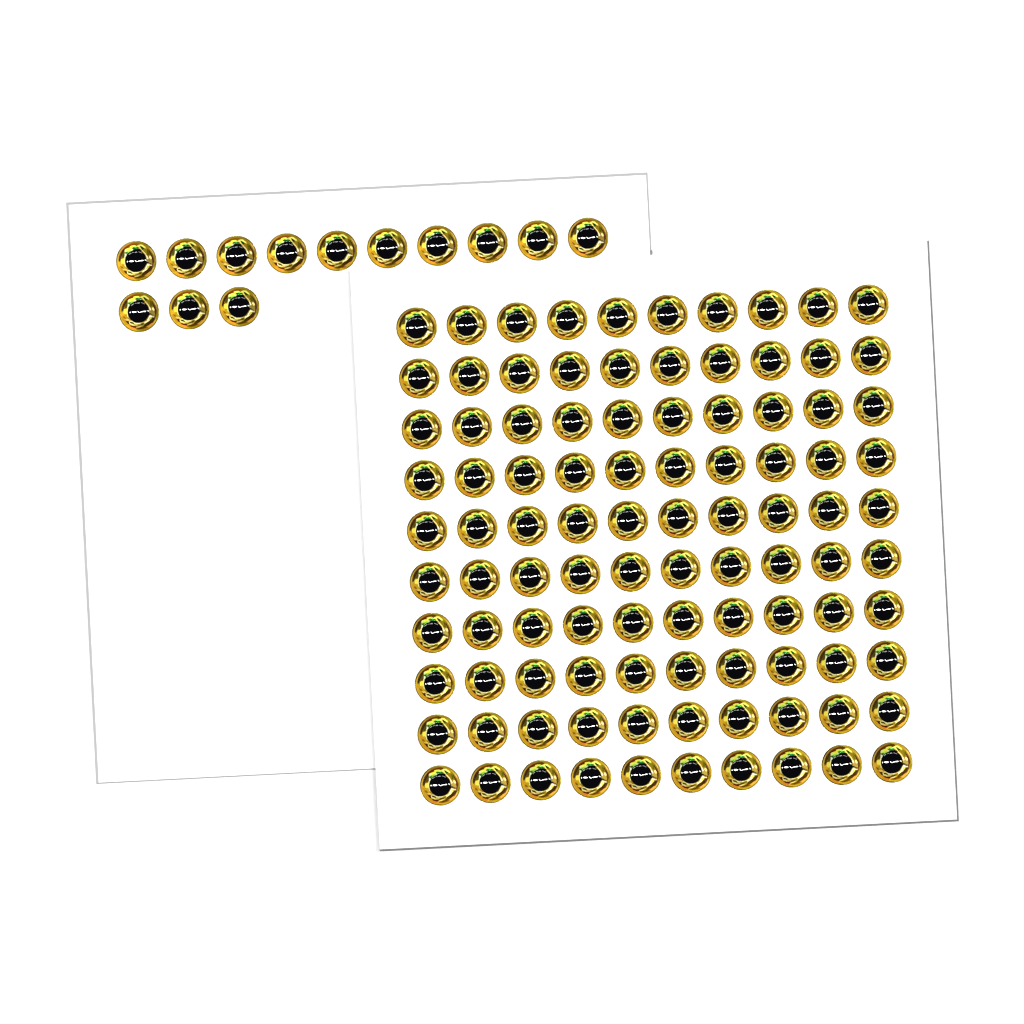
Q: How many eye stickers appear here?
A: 113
